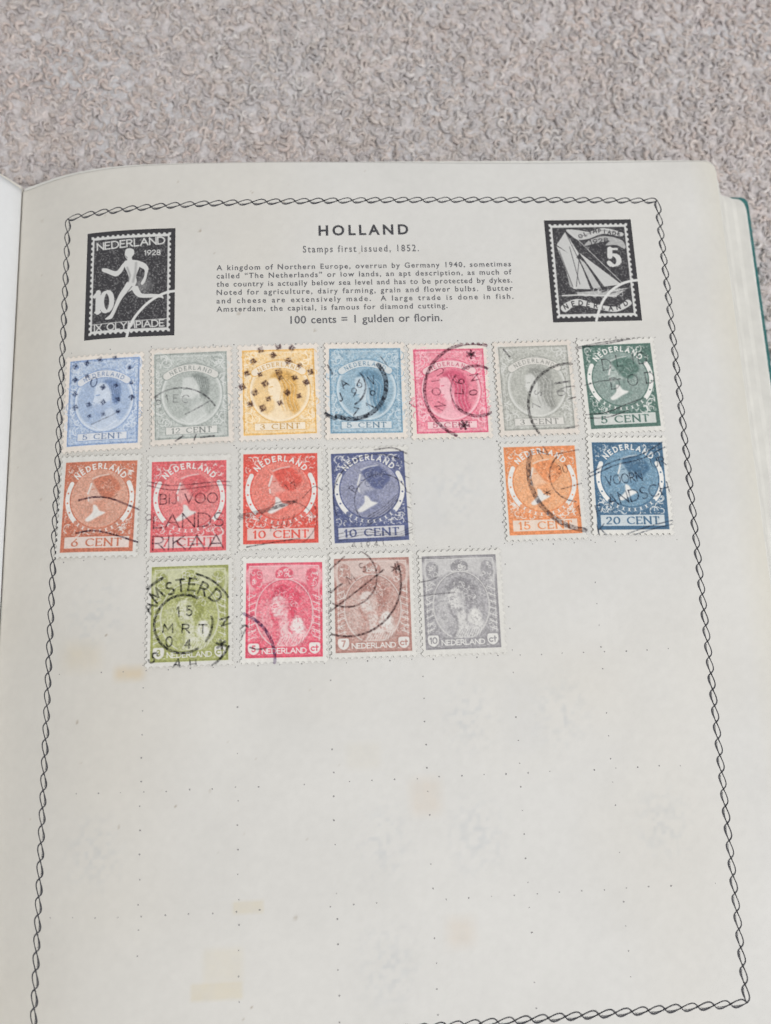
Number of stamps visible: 17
